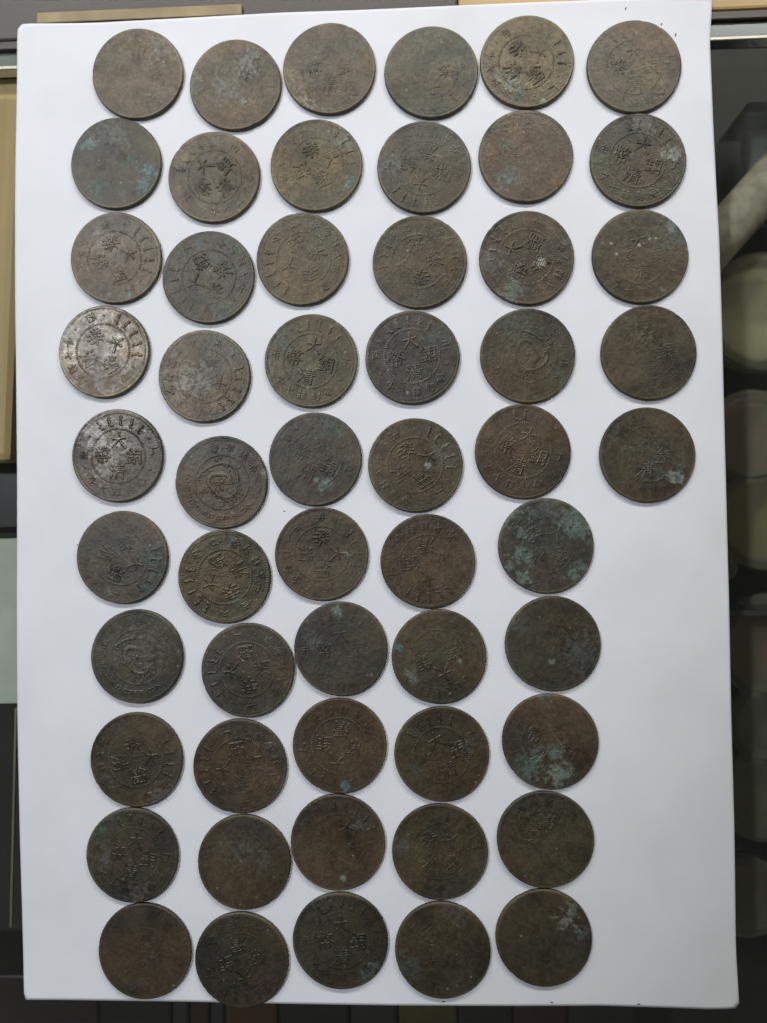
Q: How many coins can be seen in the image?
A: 55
